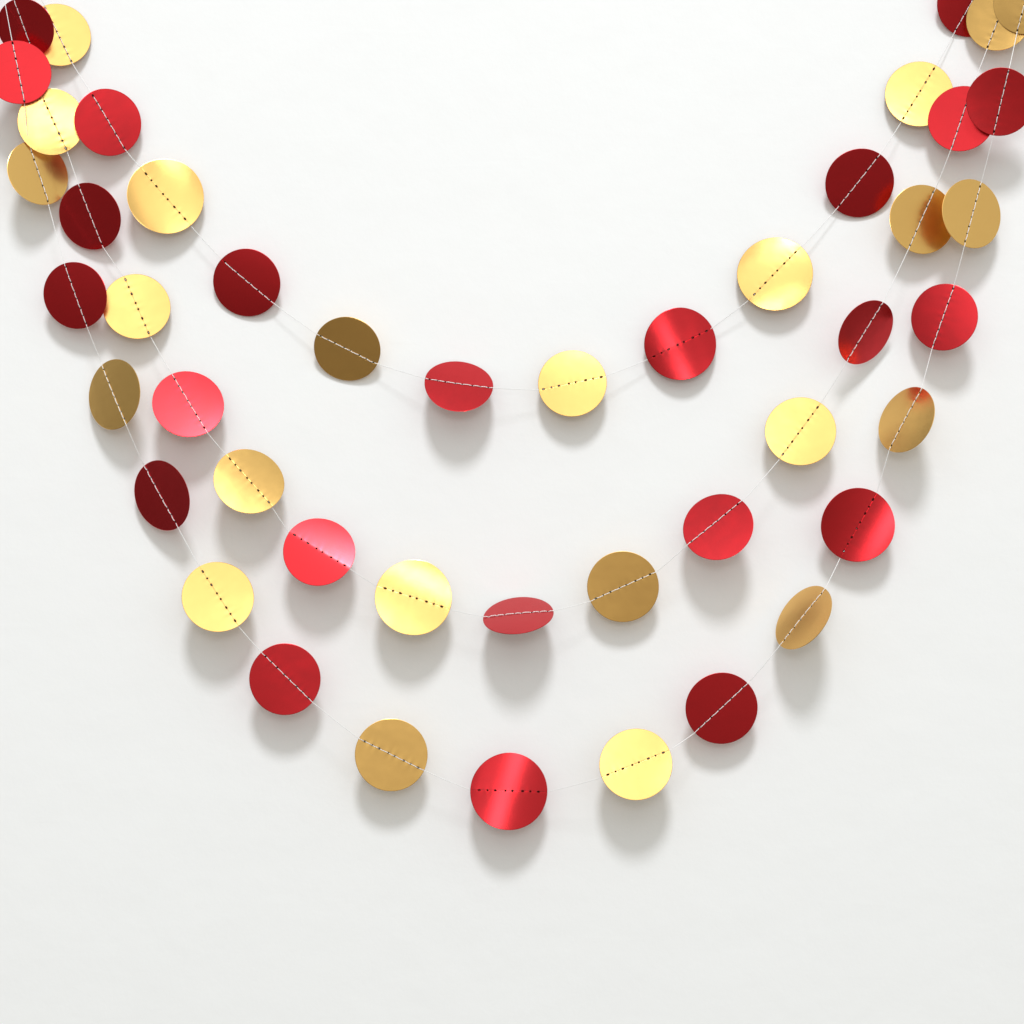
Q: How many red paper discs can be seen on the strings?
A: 23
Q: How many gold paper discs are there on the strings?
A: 23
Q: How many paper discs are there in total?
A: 46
